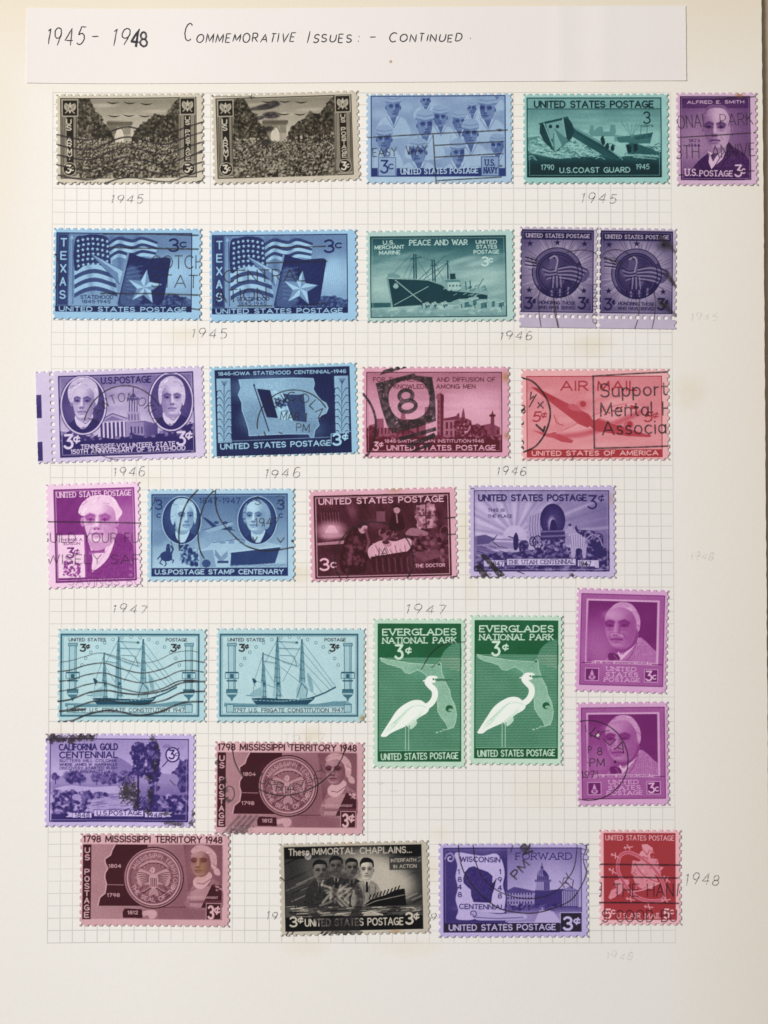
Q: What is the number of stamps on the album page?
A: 30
